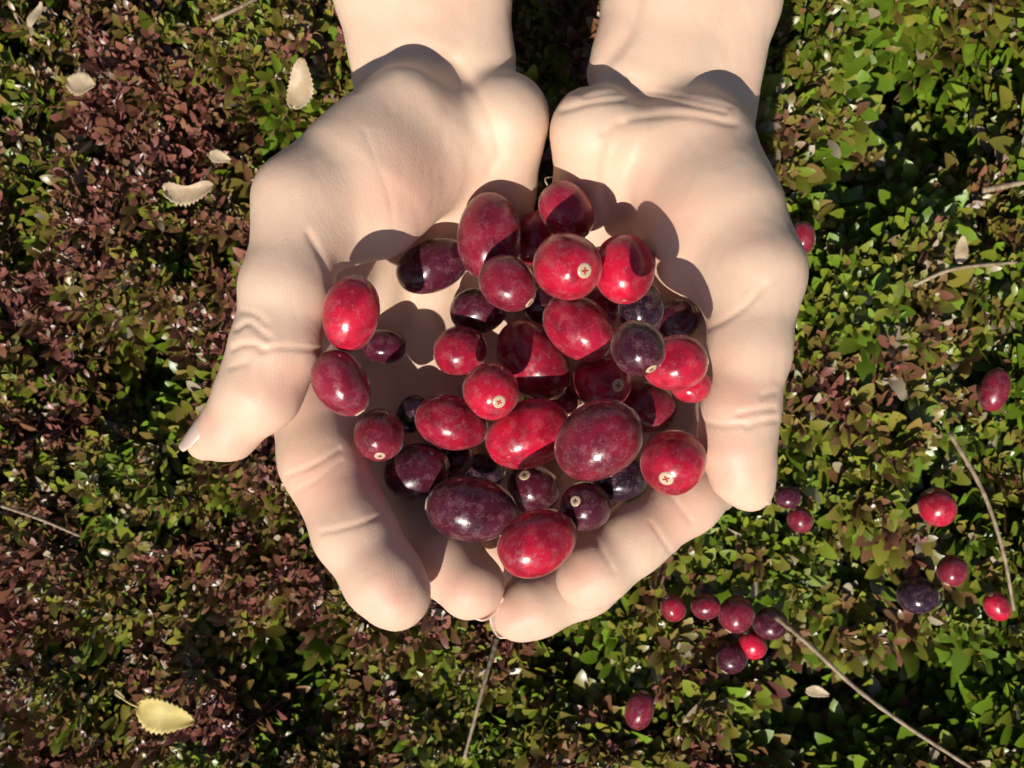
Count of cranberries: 54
